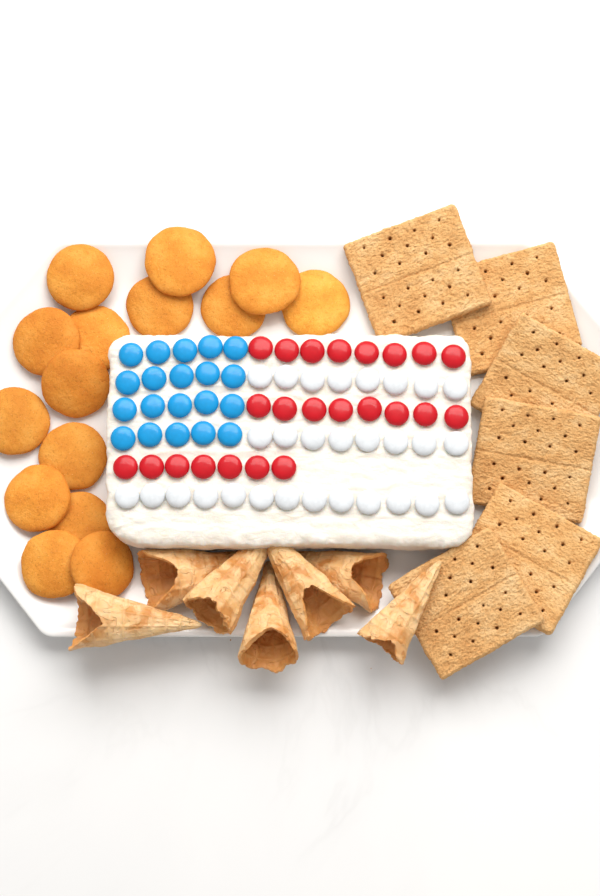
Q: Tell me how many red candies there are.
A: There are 23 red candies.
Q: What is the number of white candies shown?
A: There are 29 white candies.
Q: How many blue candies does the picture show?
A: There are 20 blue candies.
